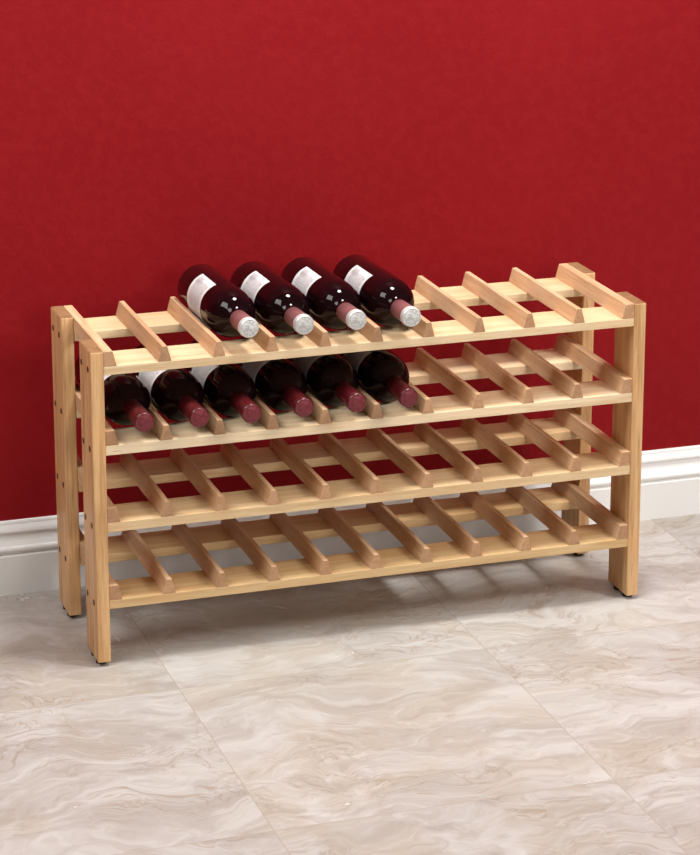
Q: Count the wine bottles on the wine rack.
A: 10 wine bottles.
